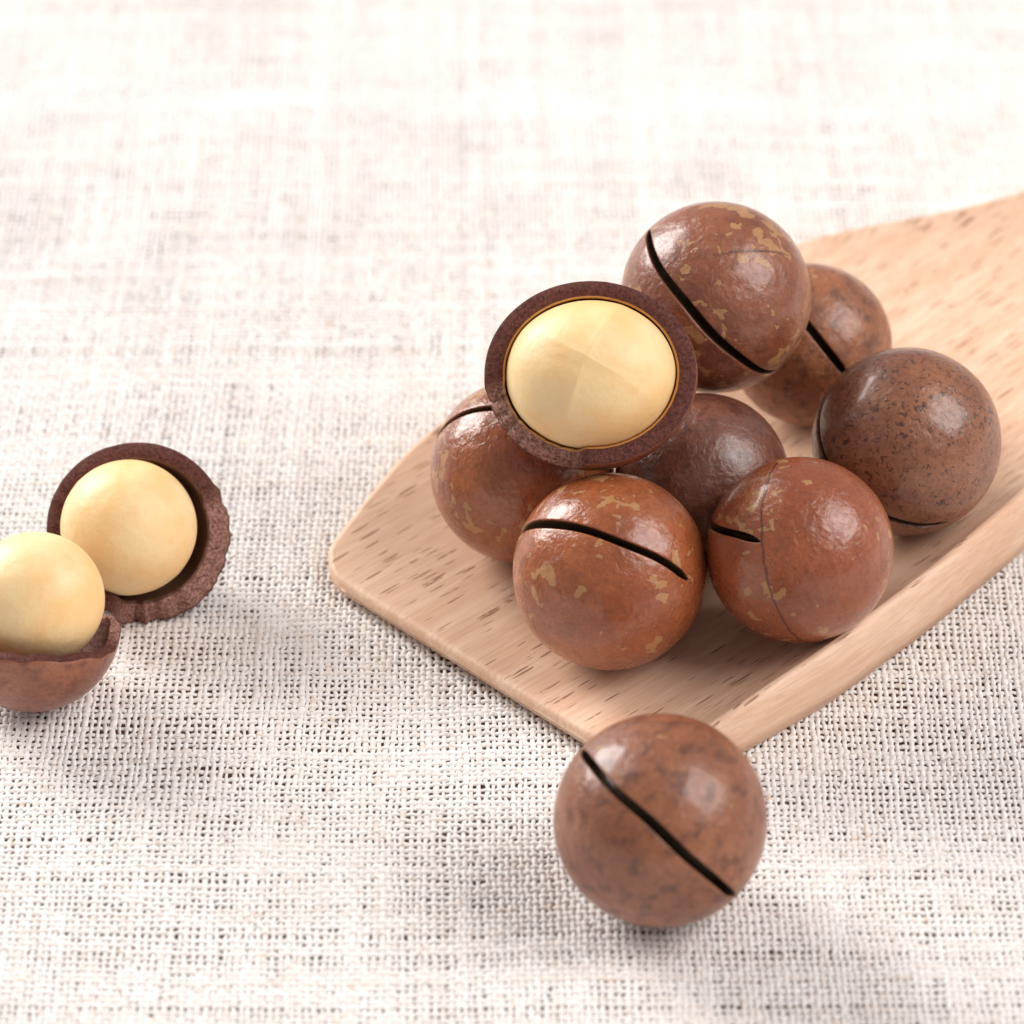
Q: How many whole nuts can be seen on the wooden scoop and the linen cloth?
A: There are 8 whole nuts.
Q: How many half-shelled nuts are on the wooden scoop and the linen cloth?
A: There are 3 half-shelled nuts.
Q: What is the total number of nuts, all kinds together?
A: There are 11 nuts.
